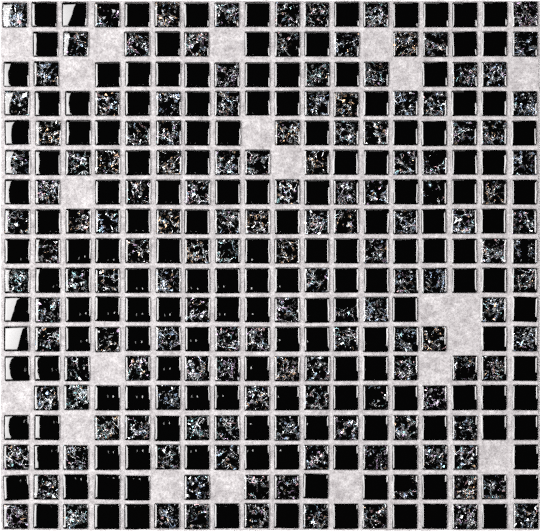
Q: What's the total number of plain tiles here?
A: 156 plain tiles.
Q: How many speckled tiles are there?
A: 147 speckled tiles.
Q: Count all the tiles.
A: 303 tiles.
